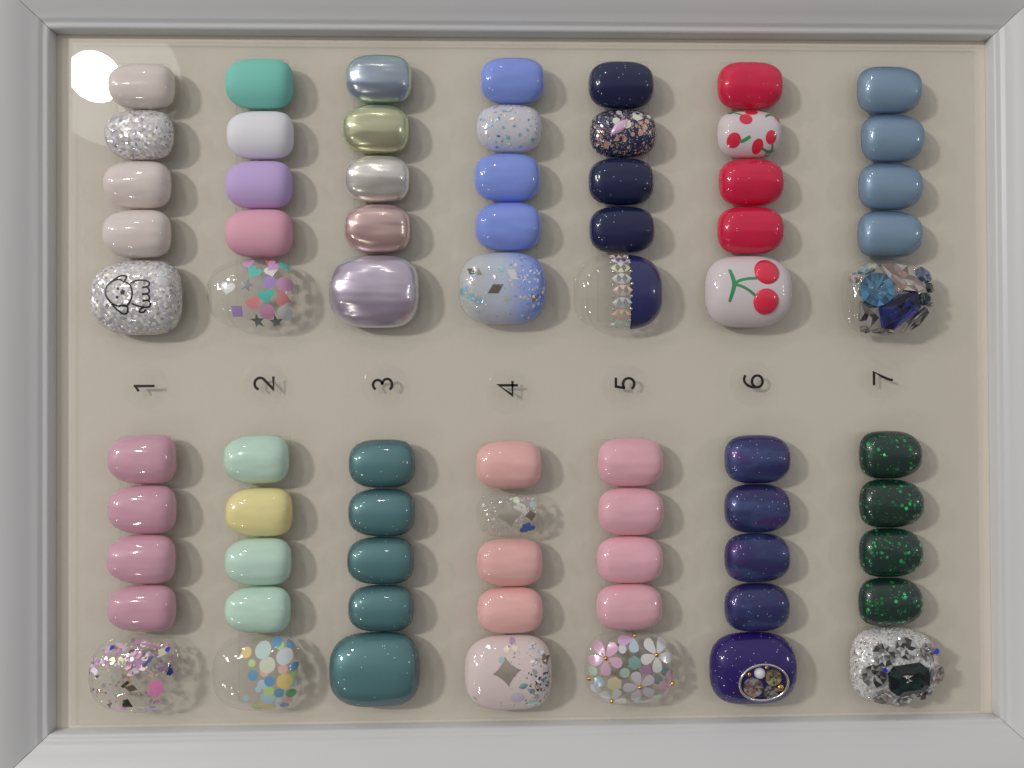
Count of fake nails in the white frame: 70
